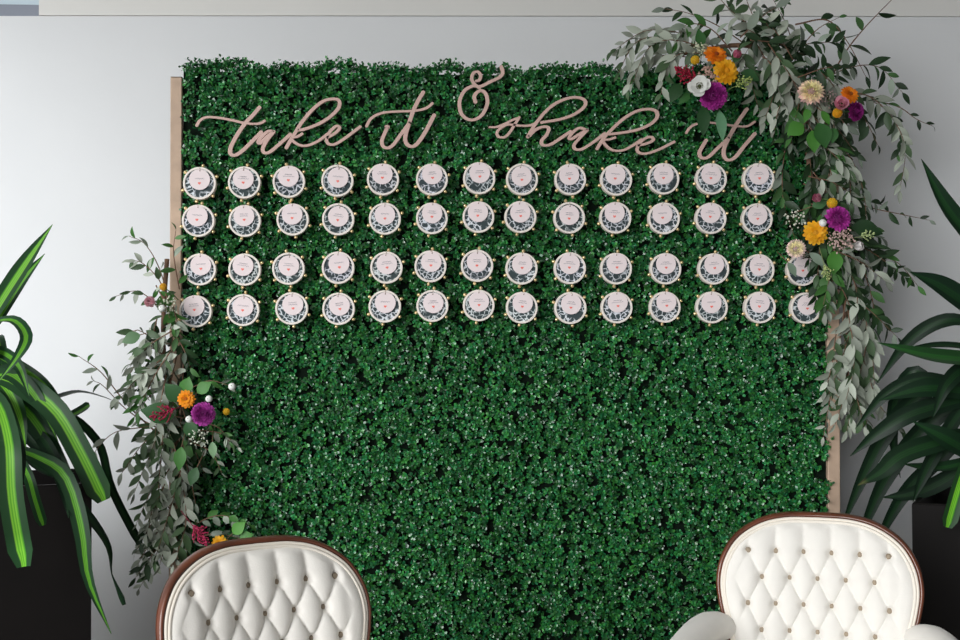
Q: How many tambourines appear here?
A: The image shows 54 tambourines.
